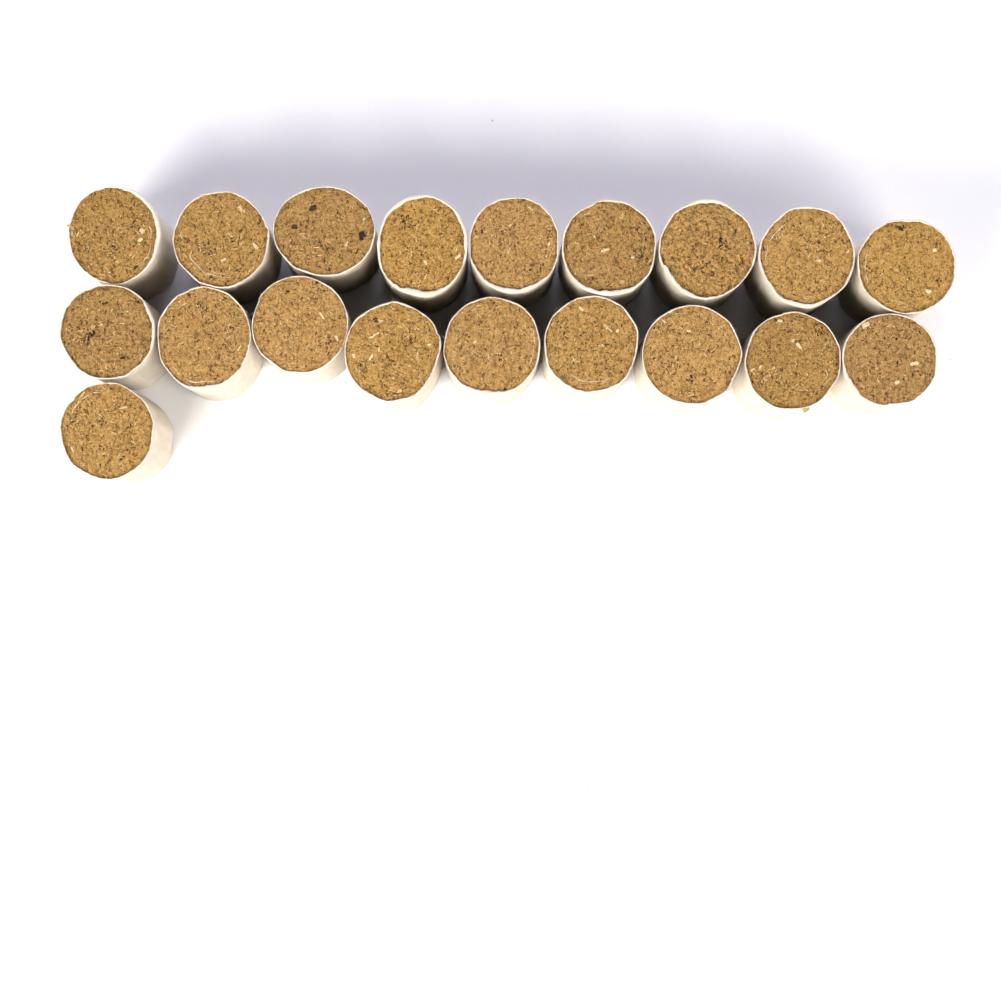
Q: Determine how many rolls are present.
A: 19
